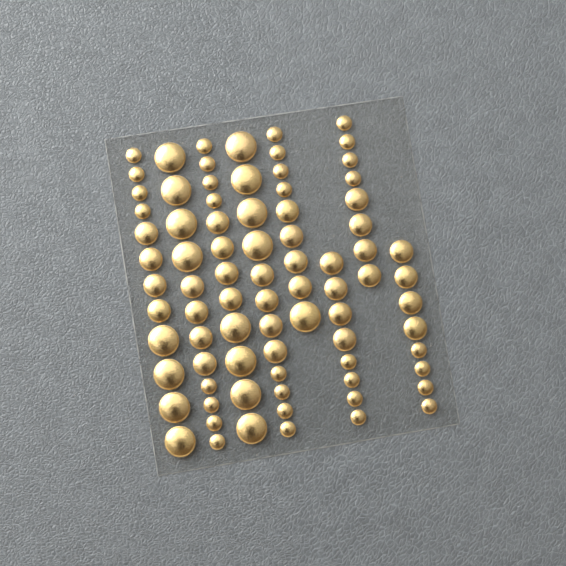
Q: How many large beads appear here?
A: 17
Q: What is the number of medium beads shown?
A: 32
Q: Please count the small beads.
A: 32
